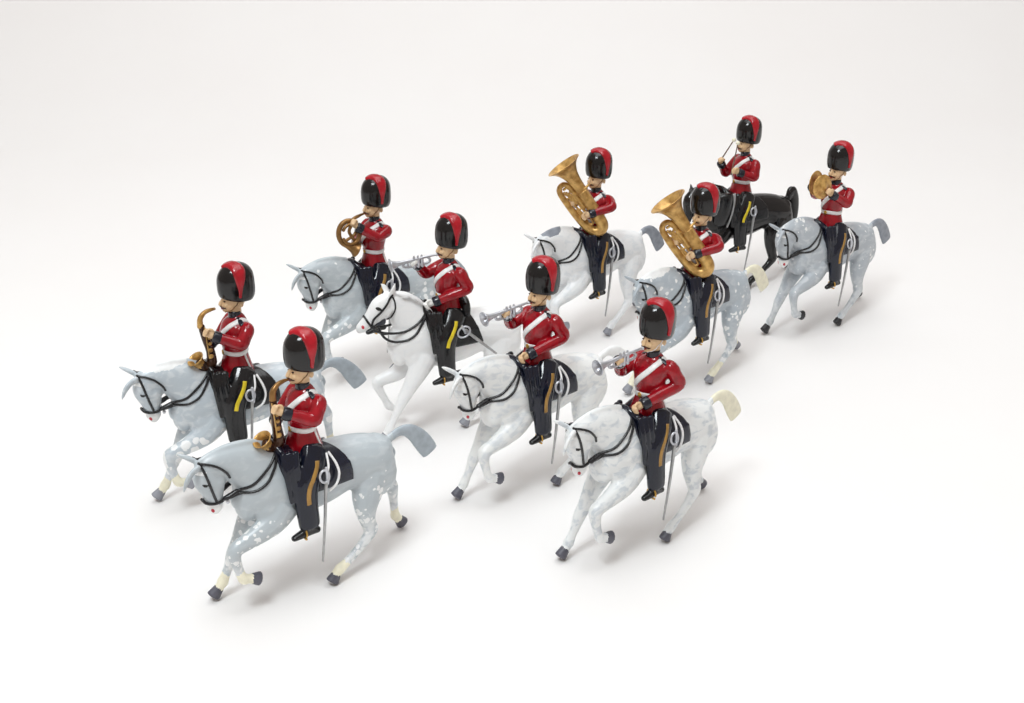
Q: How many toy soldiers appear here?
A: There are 10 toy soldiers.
